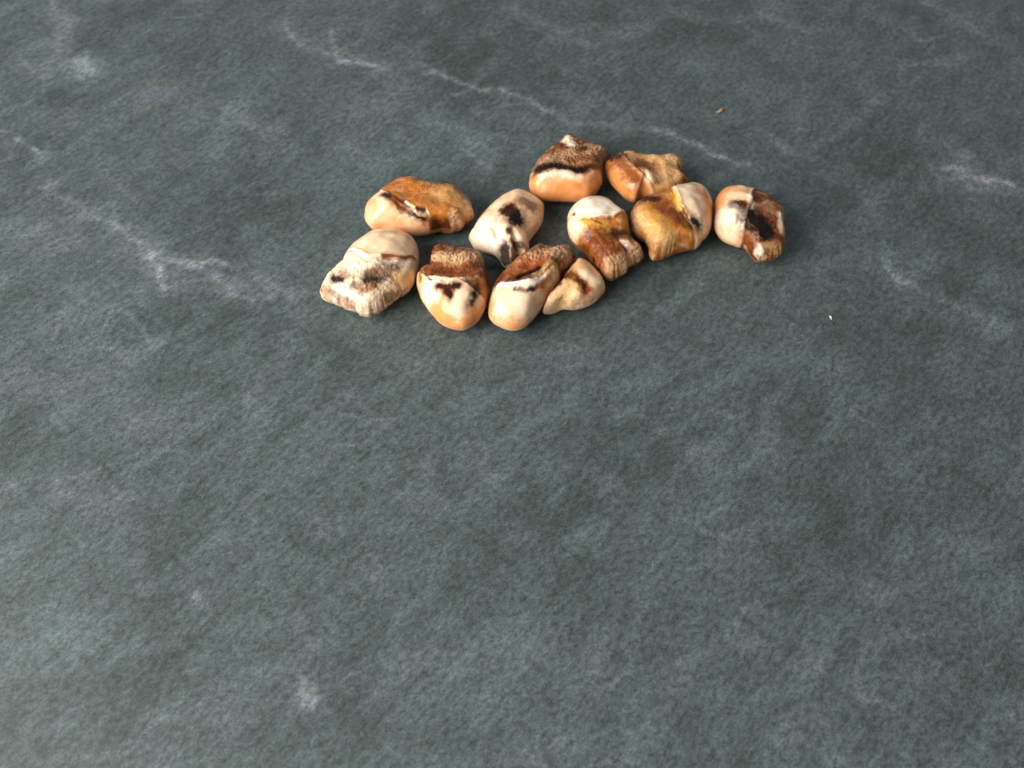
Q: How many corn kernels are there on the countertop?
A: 11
